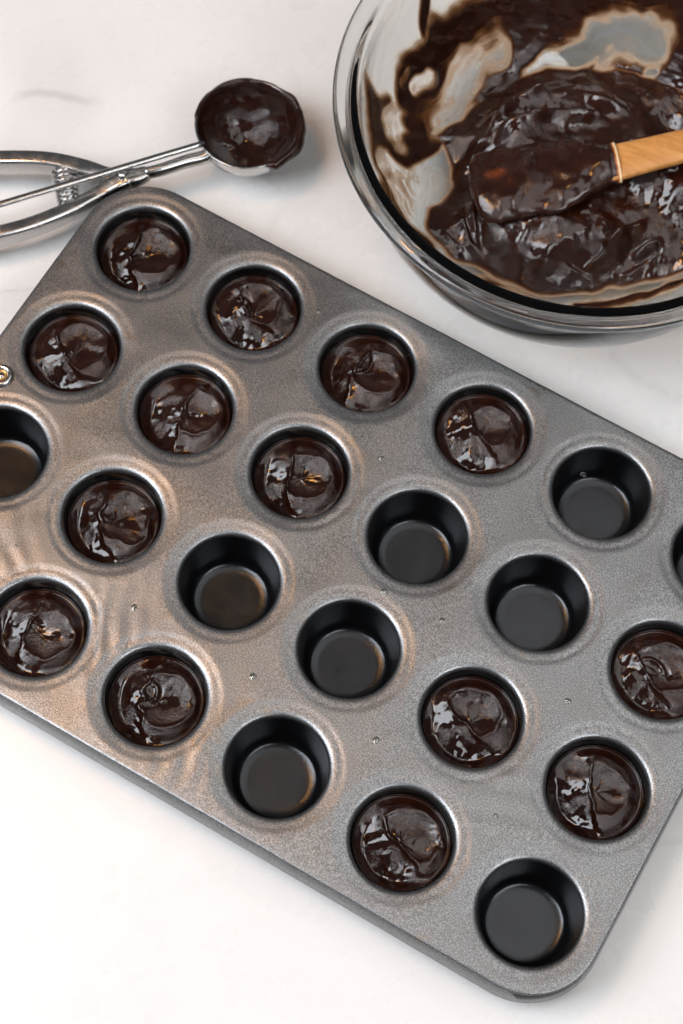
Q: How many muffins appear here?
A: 14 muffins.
